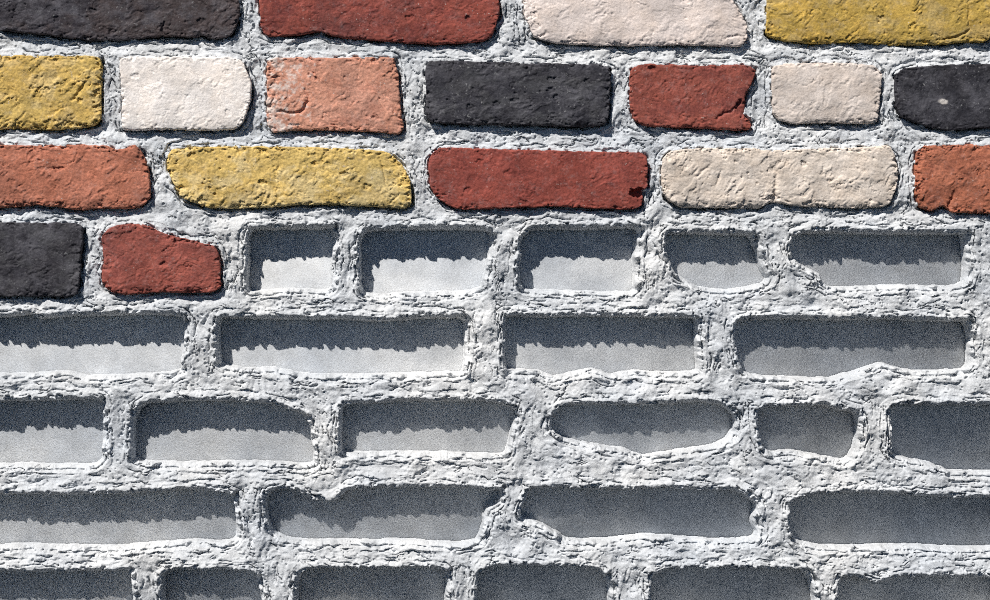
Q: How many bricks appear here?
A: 18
